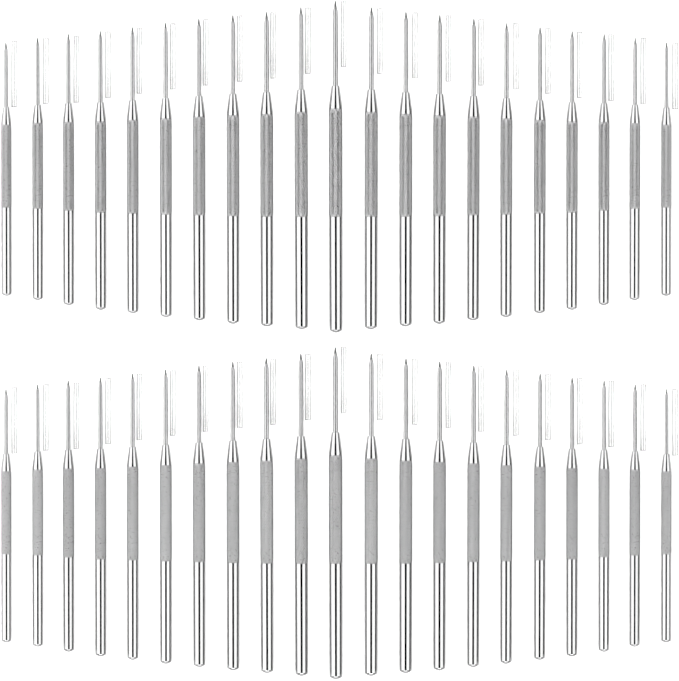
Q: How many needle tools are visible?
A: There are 42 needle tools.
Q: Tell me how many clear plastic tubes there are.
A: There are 42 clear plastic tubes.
